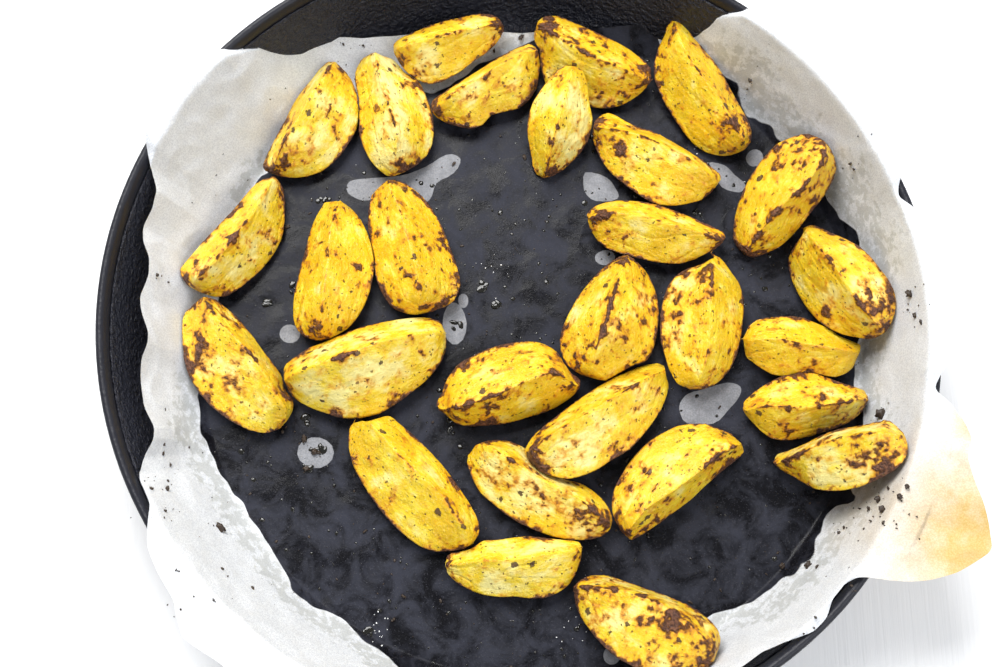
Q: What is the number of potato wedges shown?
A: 28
